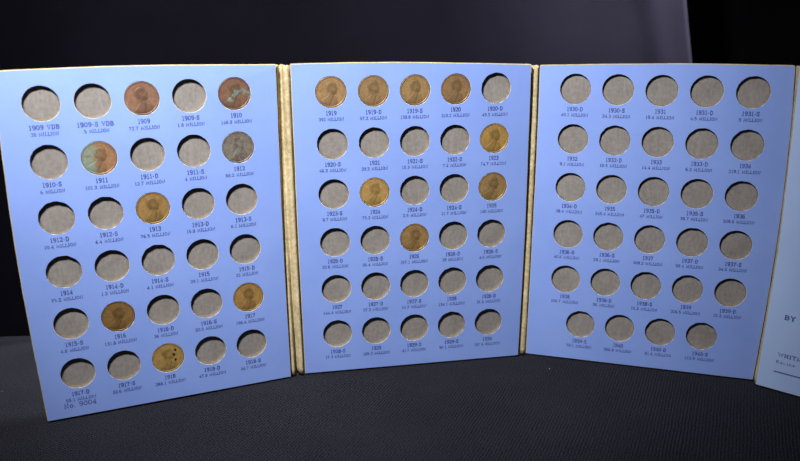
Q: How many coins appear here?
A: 16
